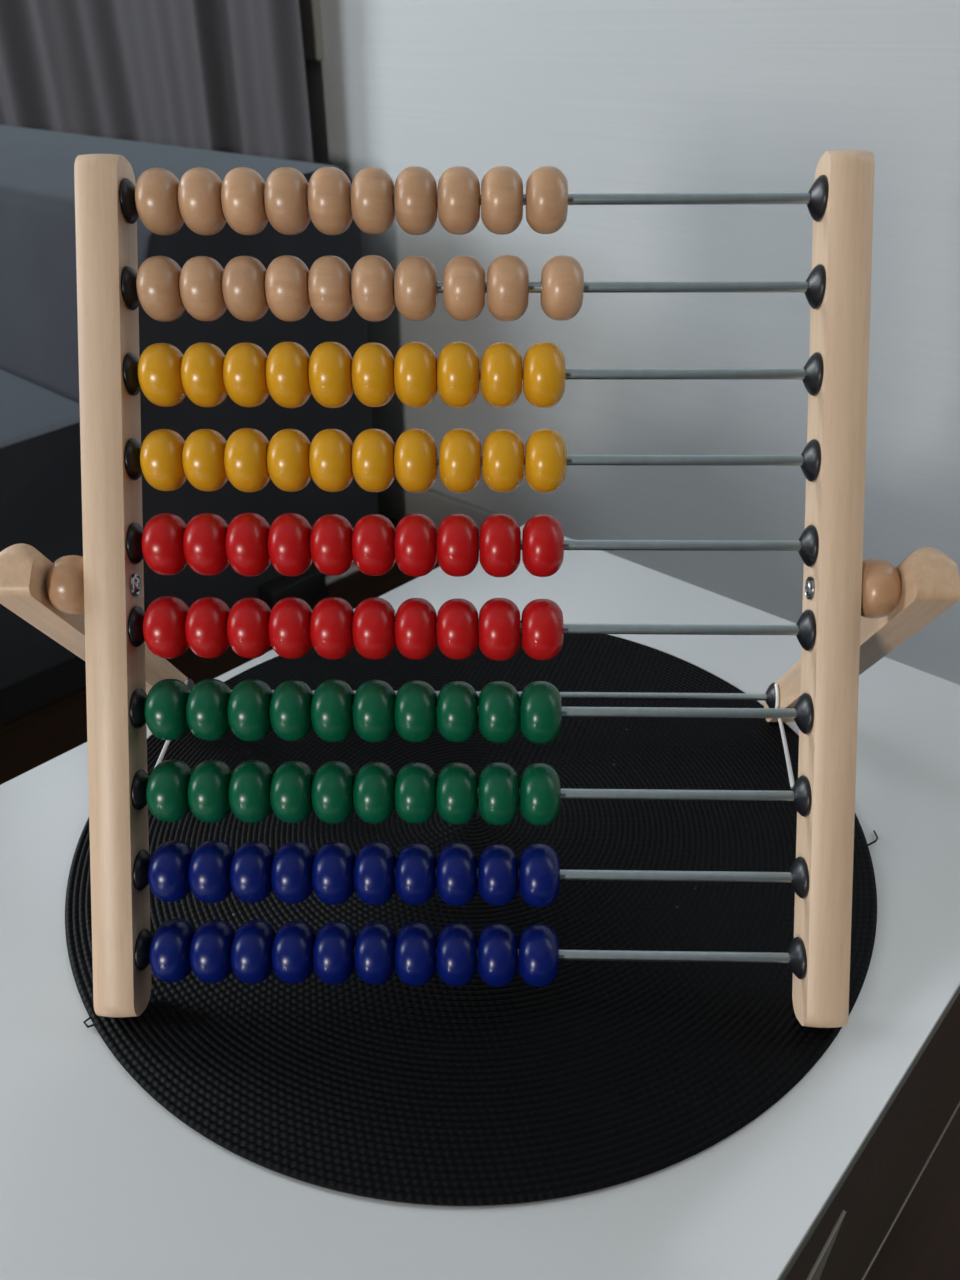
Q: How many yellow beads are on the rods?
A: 20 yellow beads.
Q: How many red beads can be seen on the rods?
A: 20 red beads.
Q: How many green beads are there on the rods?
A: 20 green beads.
